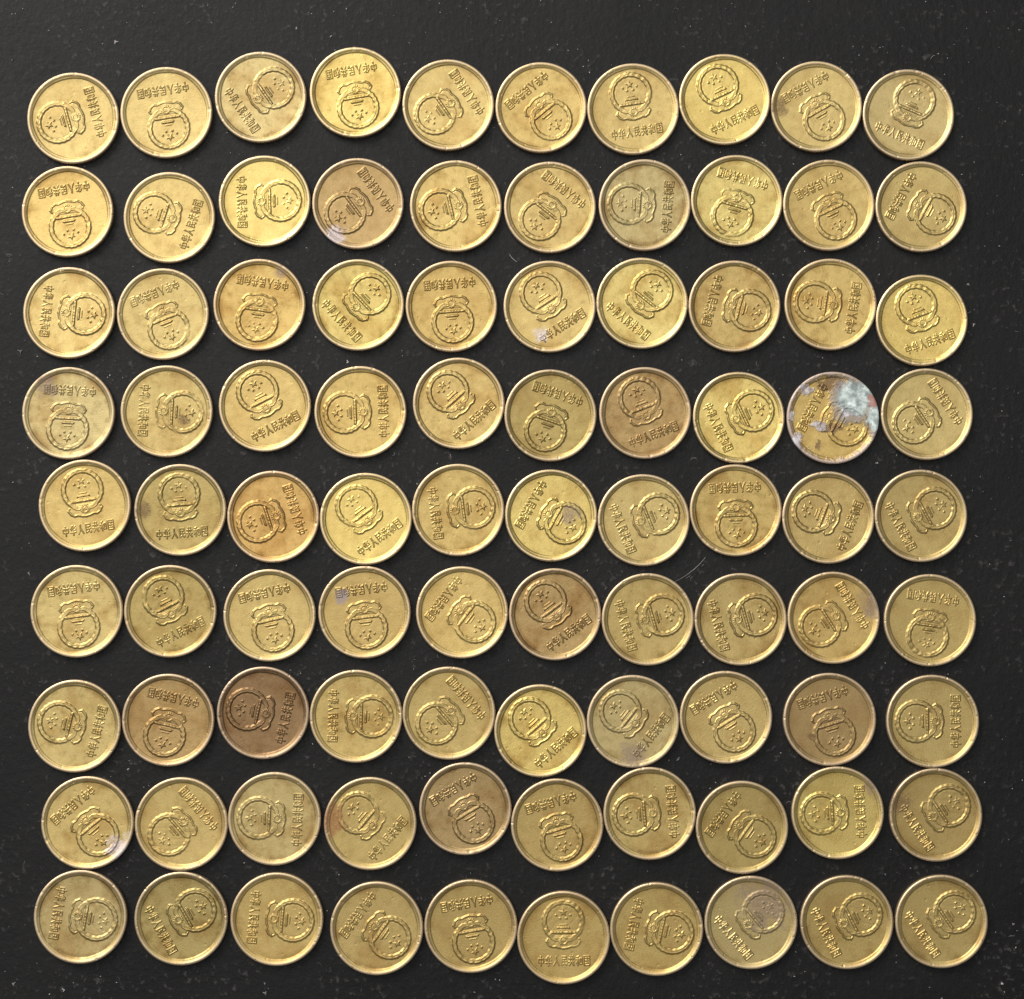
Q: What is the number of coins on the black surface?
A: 90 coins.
